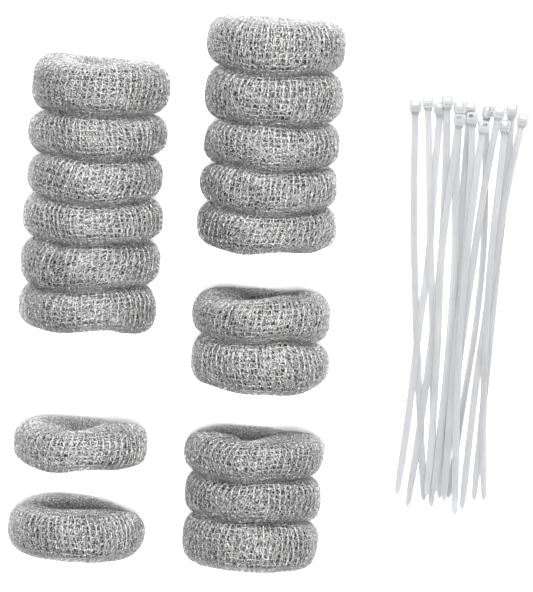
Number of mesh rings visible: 18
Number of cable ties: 14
